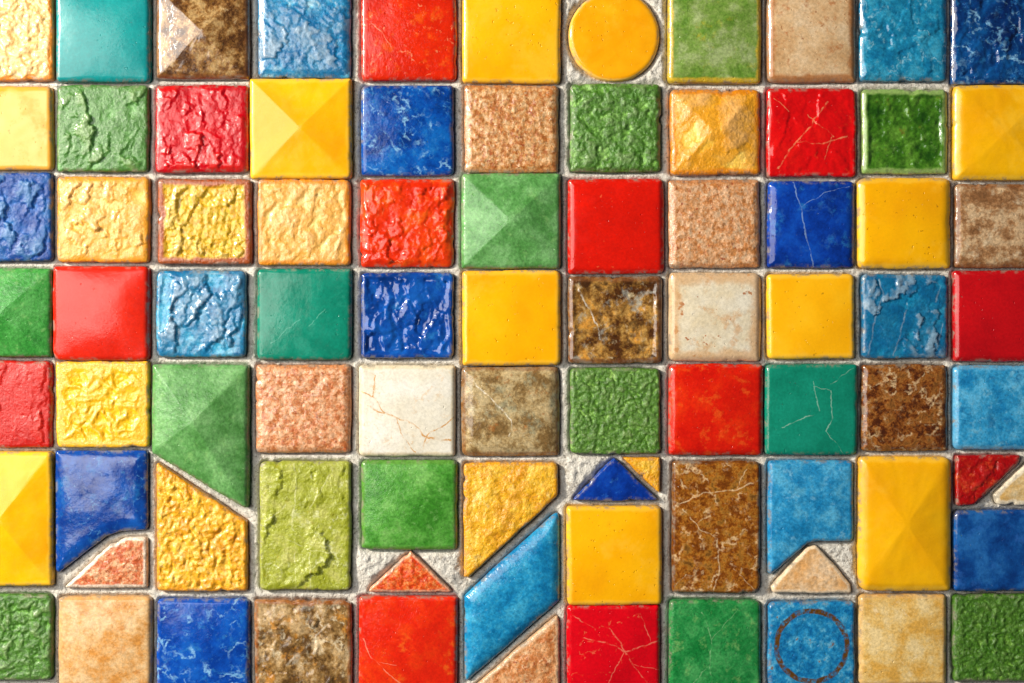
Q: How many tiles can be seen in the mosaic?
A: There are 85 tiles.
